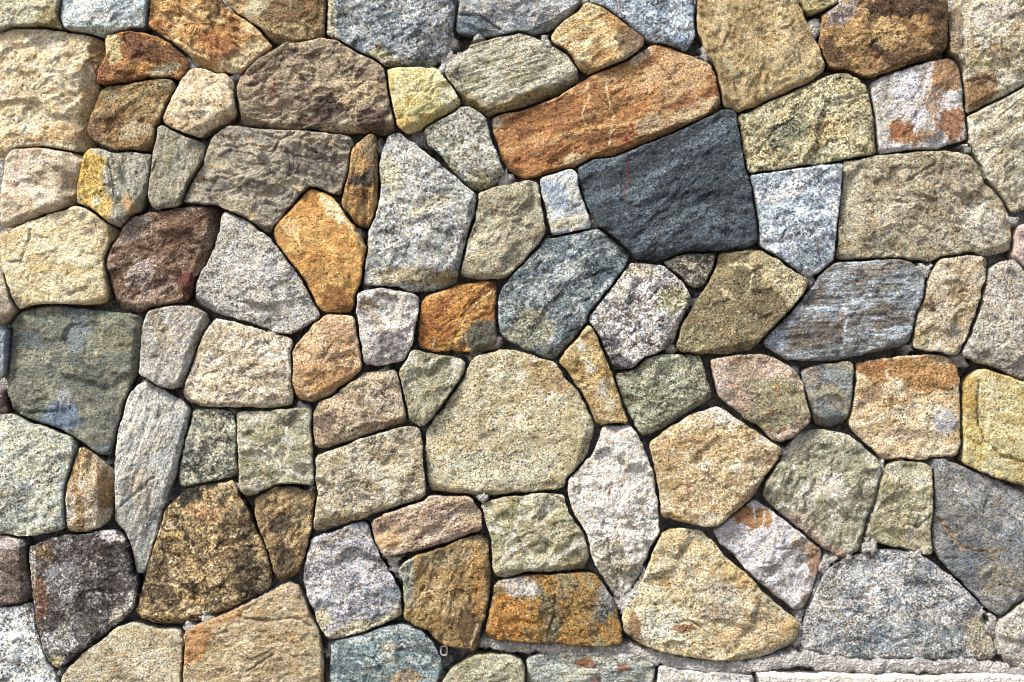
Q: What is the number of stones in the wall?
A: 96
